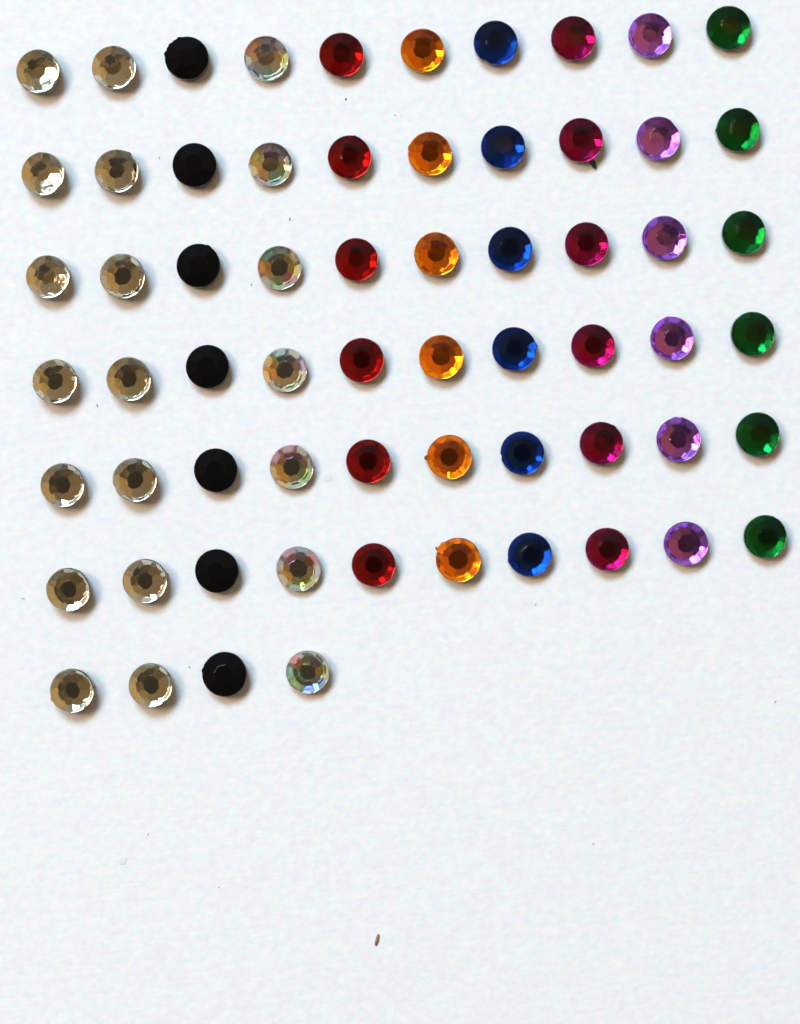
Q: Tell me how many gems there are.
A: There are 64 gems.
